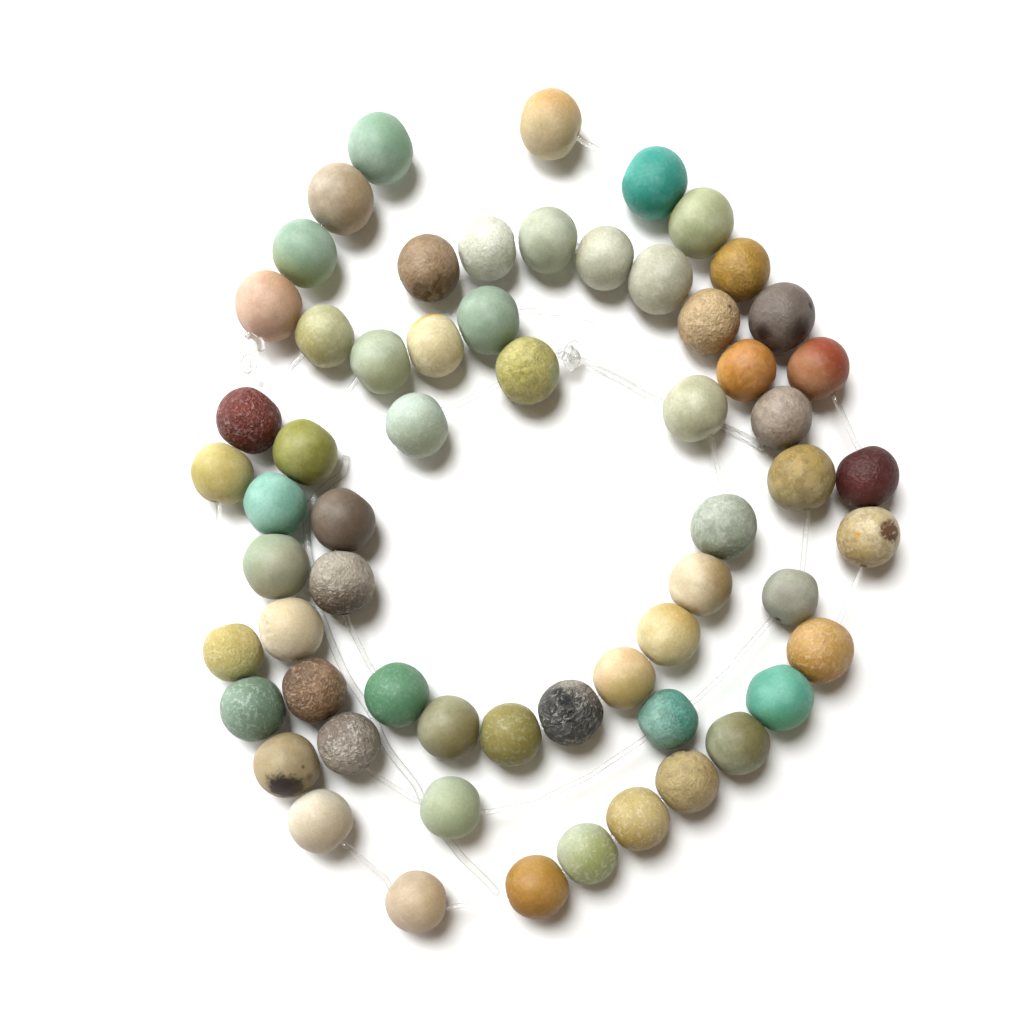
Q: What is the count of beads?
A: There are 61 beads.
